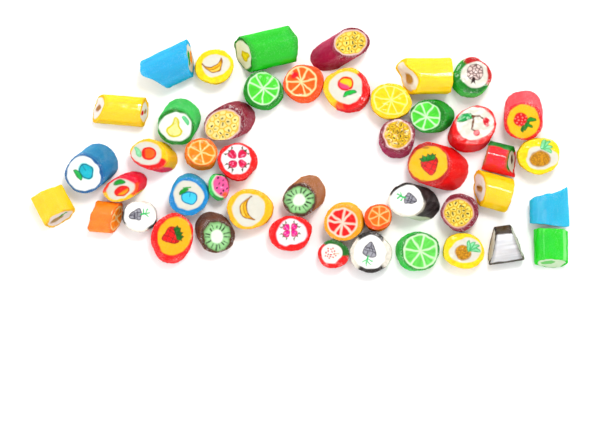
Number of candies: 47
